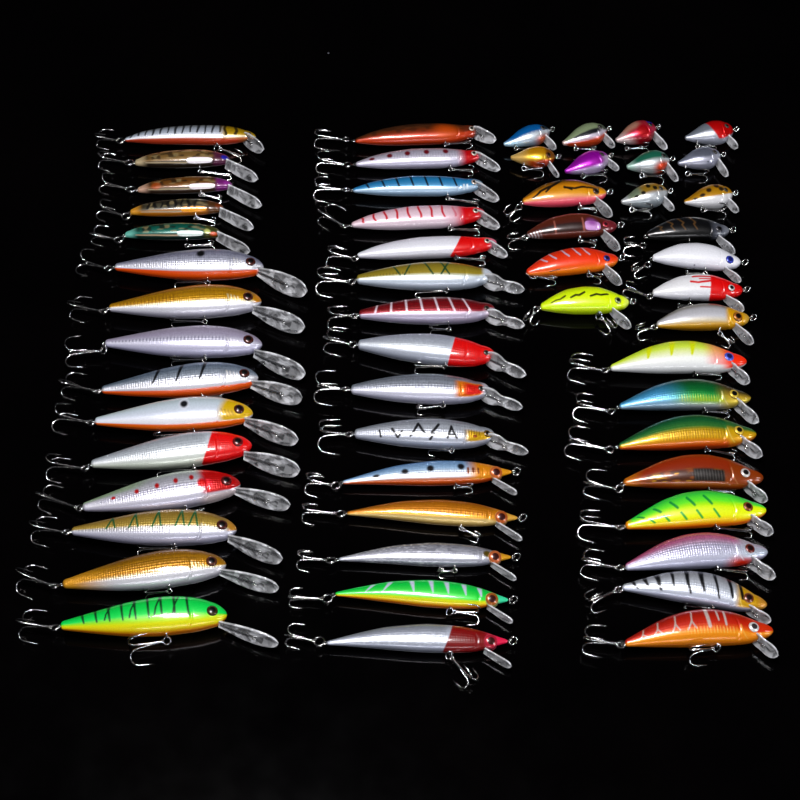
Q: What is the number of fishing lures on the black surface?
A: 56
